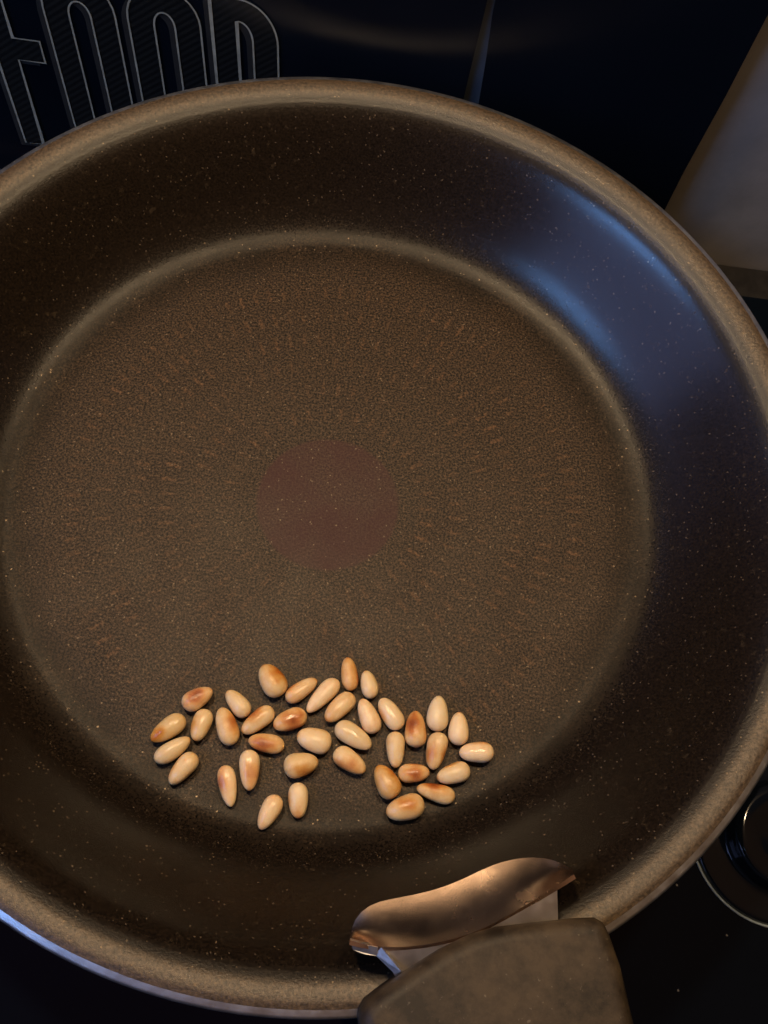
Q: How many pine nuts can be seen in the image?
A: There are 37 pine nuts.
